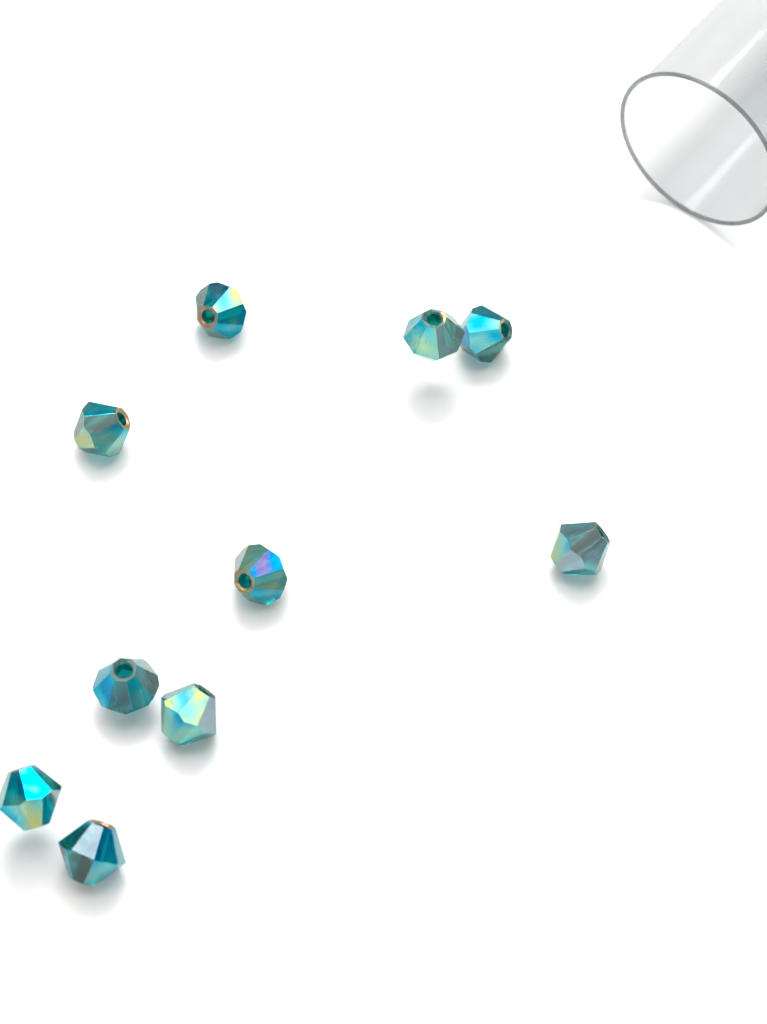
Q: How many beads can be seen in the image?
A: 10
